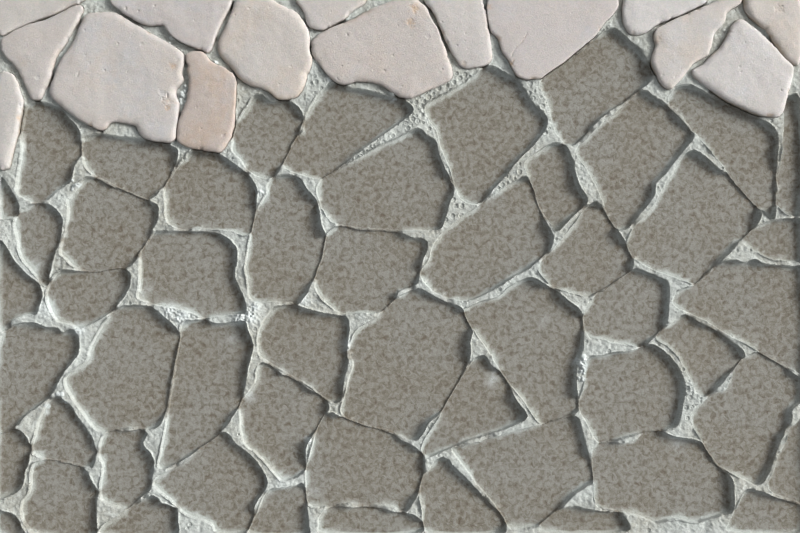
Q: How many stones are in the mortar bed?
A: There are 15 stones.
